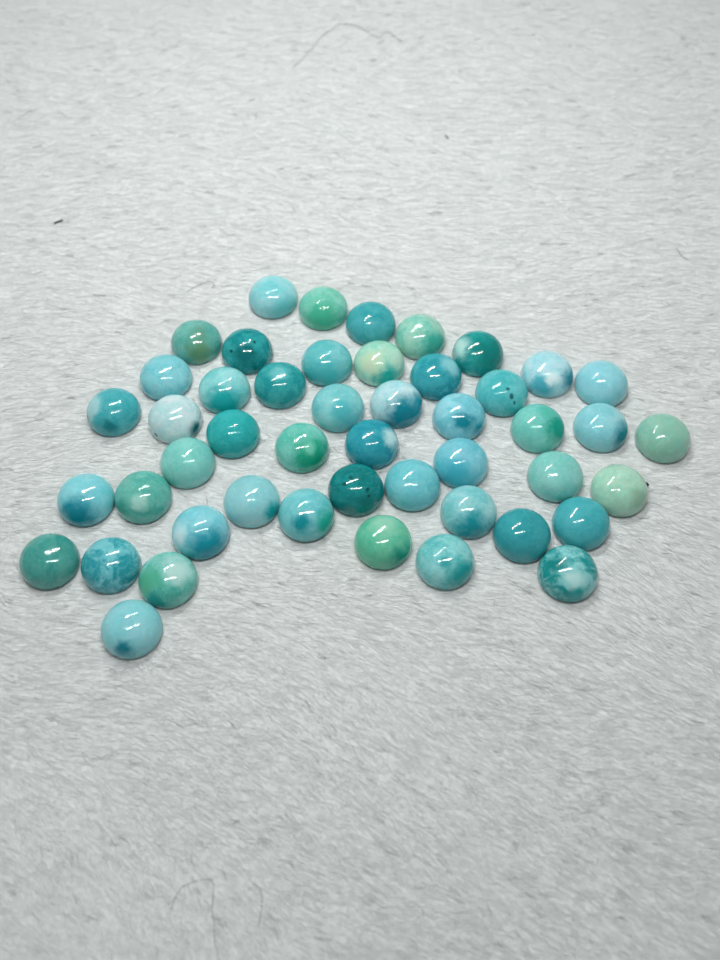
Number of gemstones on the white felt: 48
